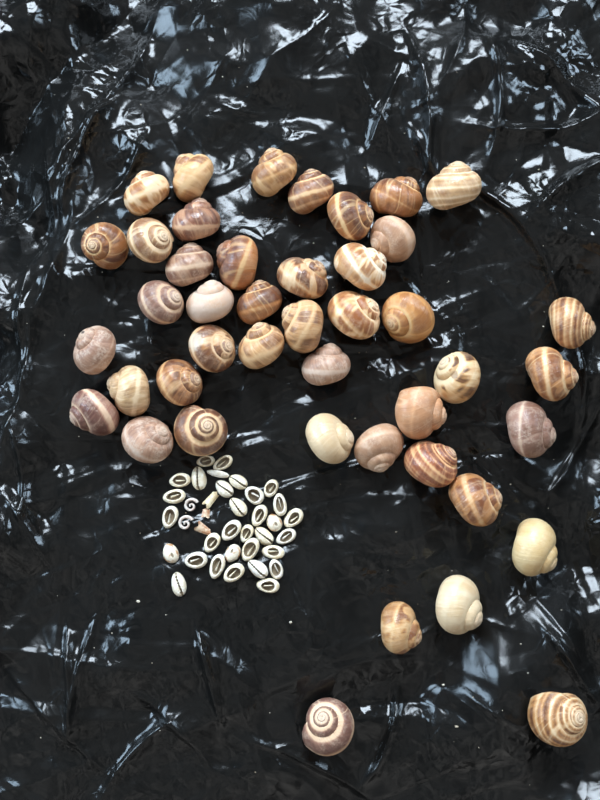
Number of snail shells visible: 44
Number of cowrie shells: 32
